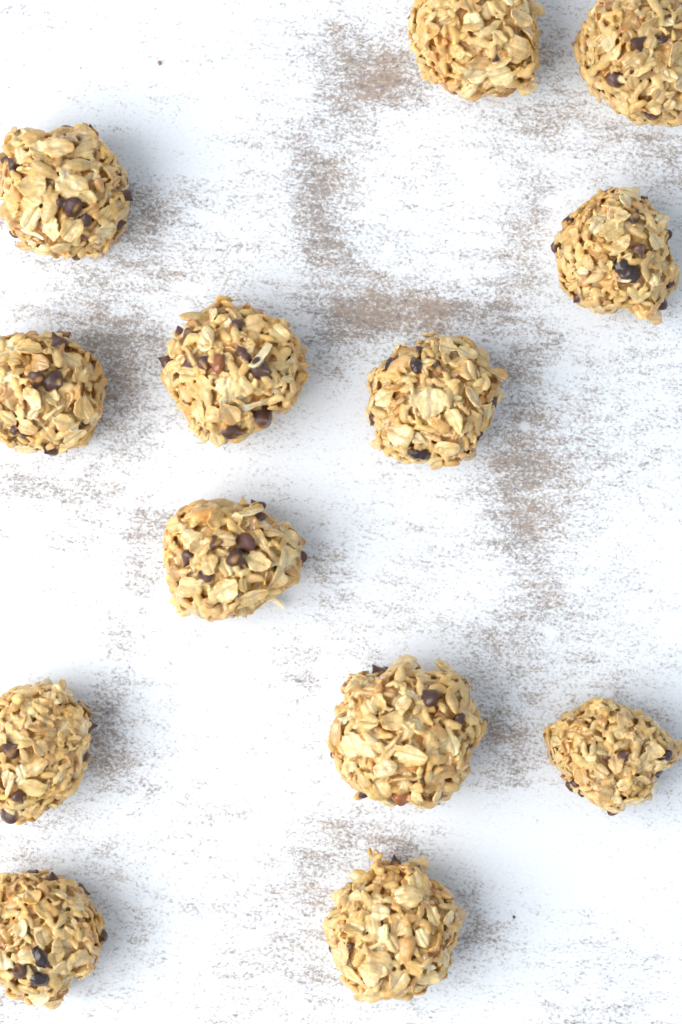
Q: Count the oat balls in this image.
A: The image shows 13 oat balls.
